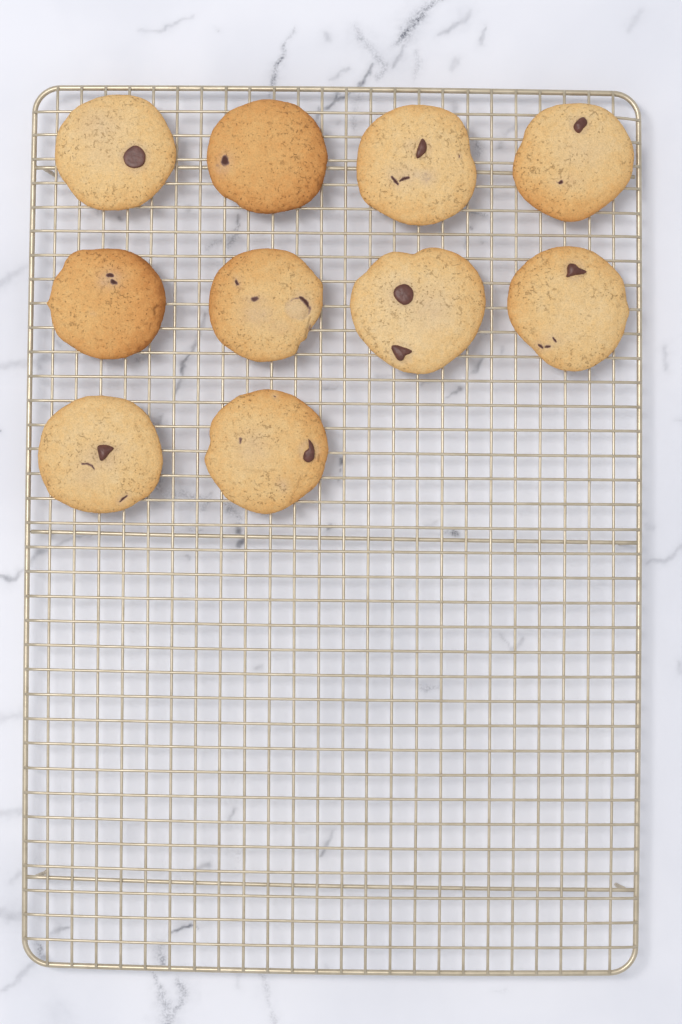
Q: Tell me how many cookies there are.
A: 10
